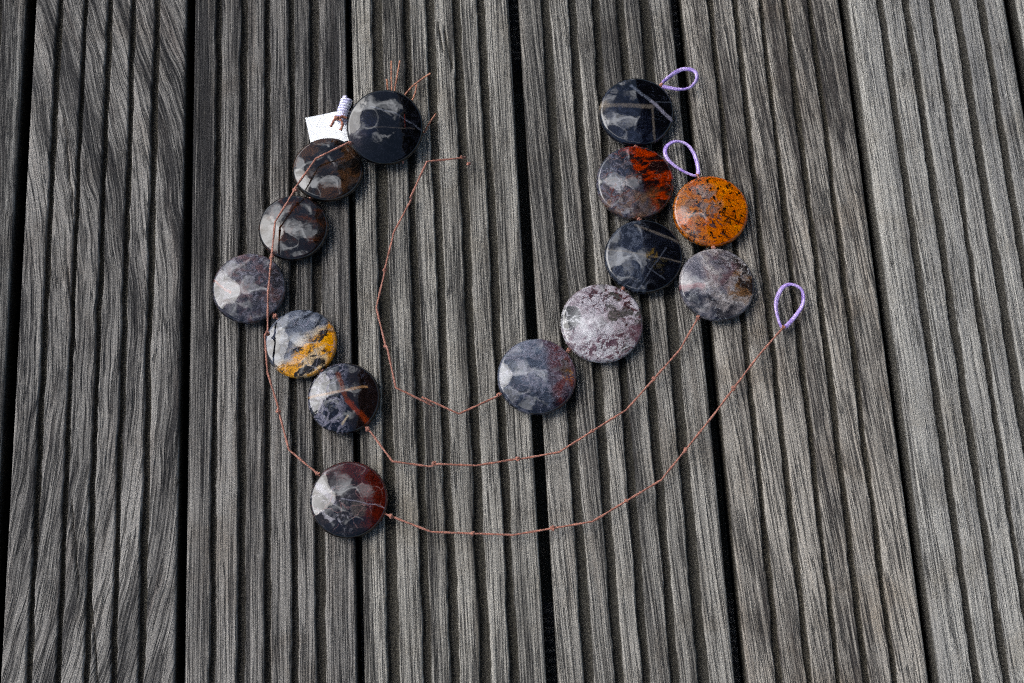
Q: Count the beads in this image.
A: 14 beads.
